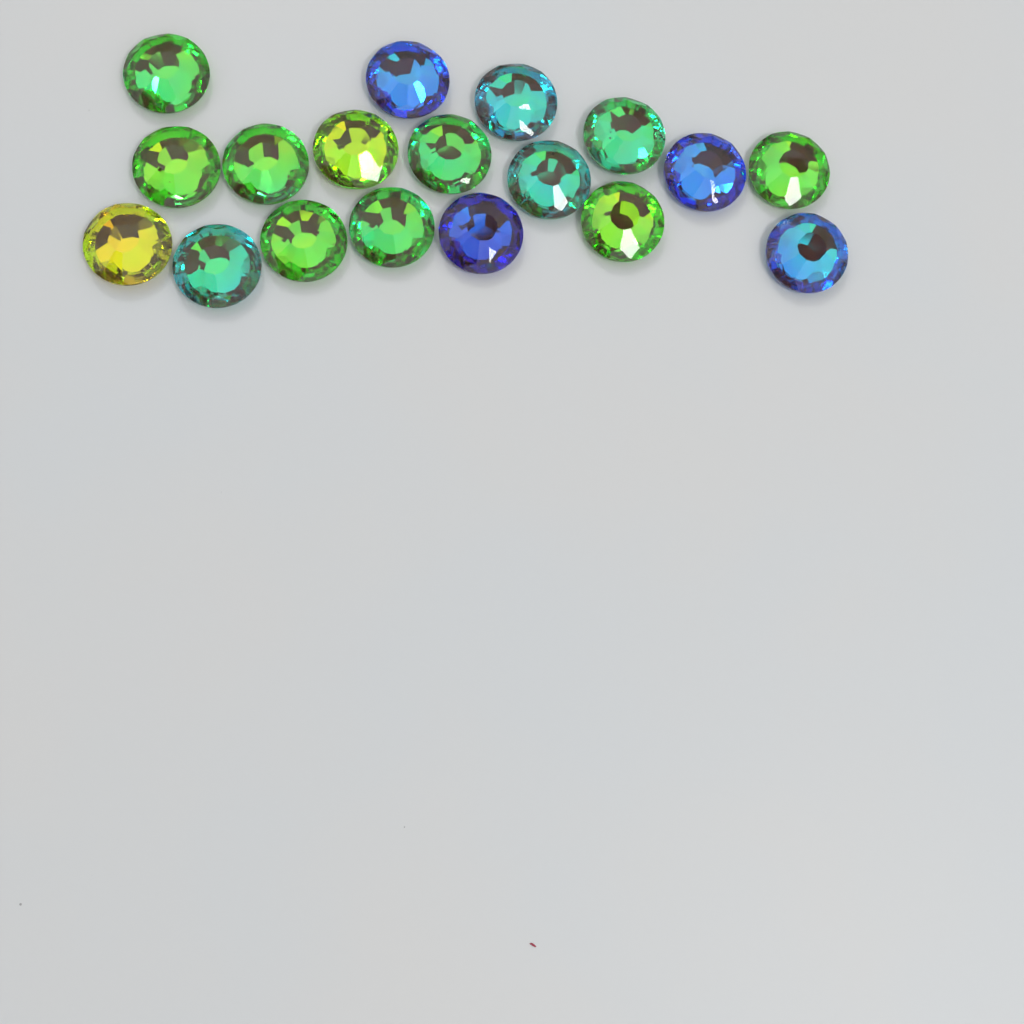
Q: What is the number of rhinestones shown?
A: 18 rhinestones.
